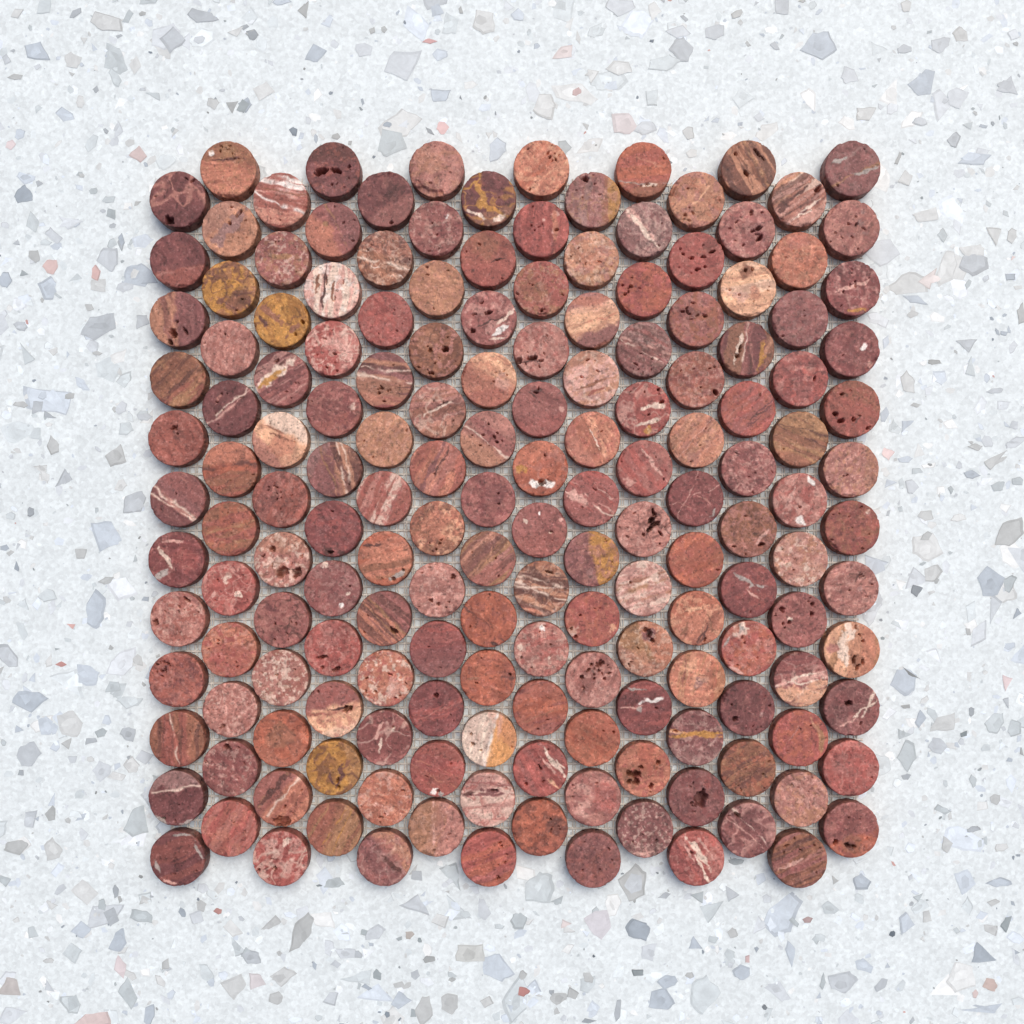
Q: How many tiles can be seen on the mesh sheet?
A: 168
